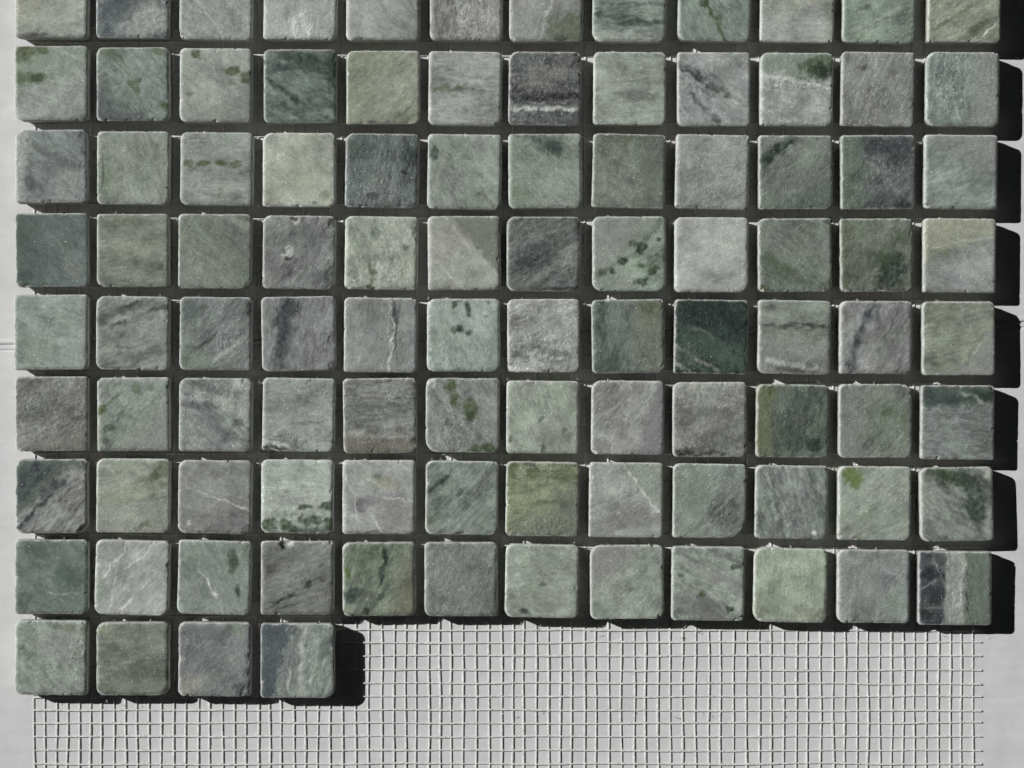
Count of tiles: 100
